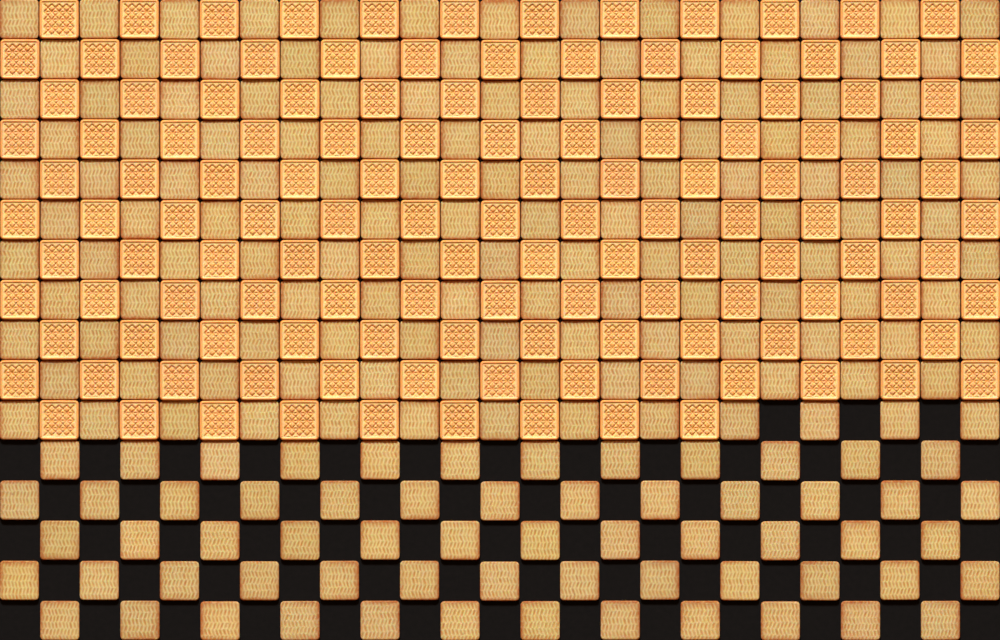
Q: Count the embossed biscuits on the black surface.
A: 134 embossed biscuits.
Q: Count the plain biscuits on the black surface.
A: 200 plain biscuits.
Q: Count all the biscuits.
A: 334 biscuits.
